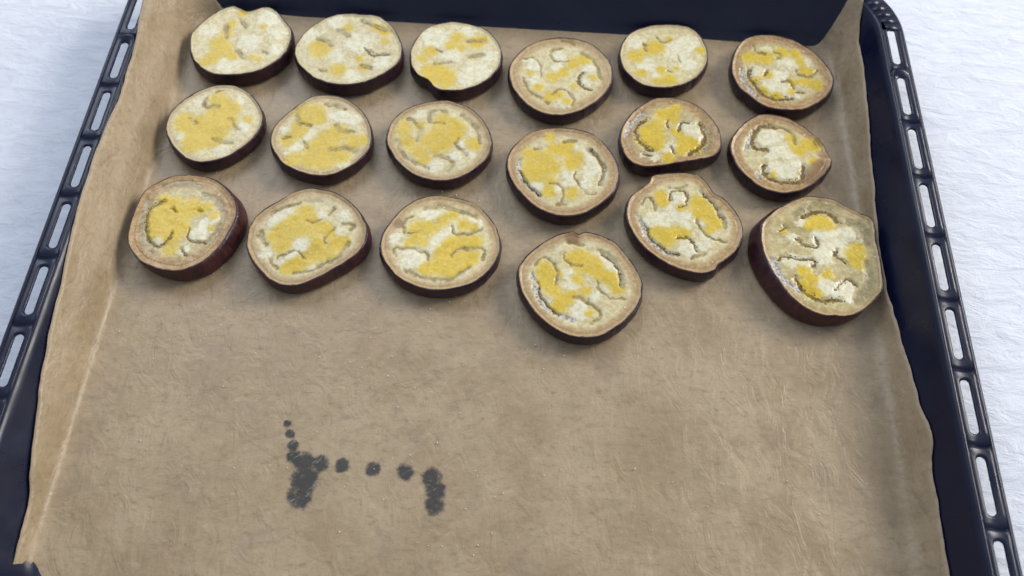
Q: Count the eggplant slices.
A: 18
